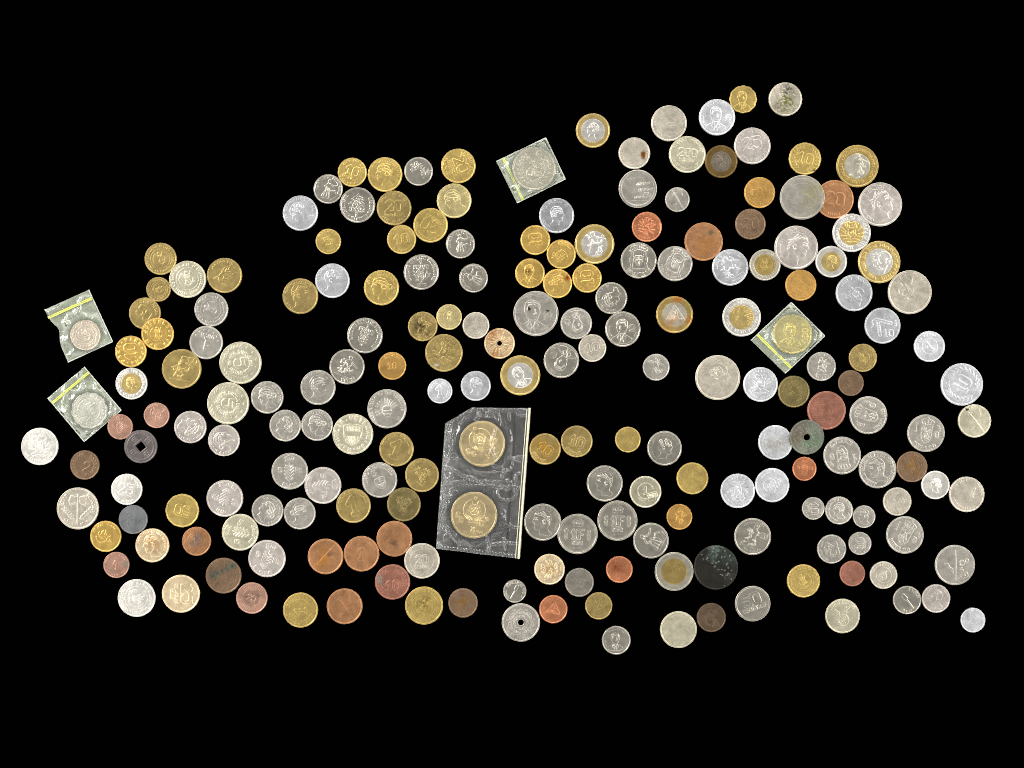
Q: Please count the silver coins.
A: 115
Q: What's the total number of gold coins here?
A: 51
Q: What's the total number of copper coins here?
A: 26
